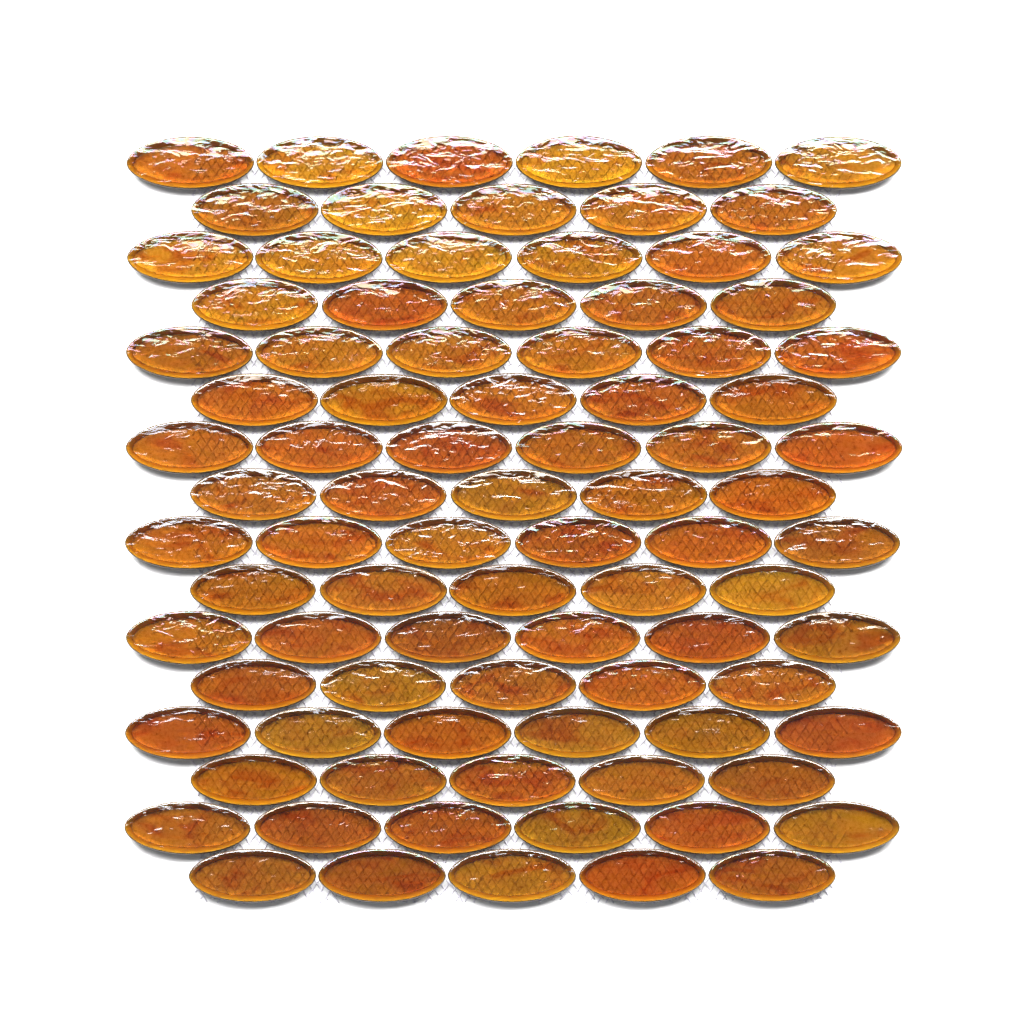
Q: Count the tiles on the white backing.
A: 88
